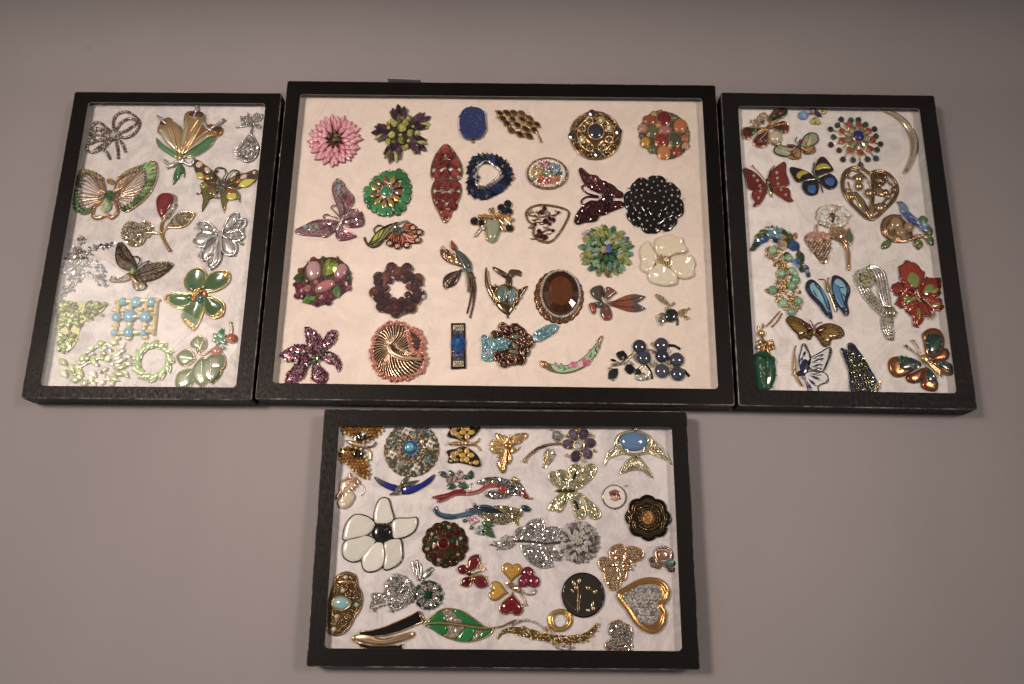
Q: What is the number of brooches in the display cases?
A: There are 93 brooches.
